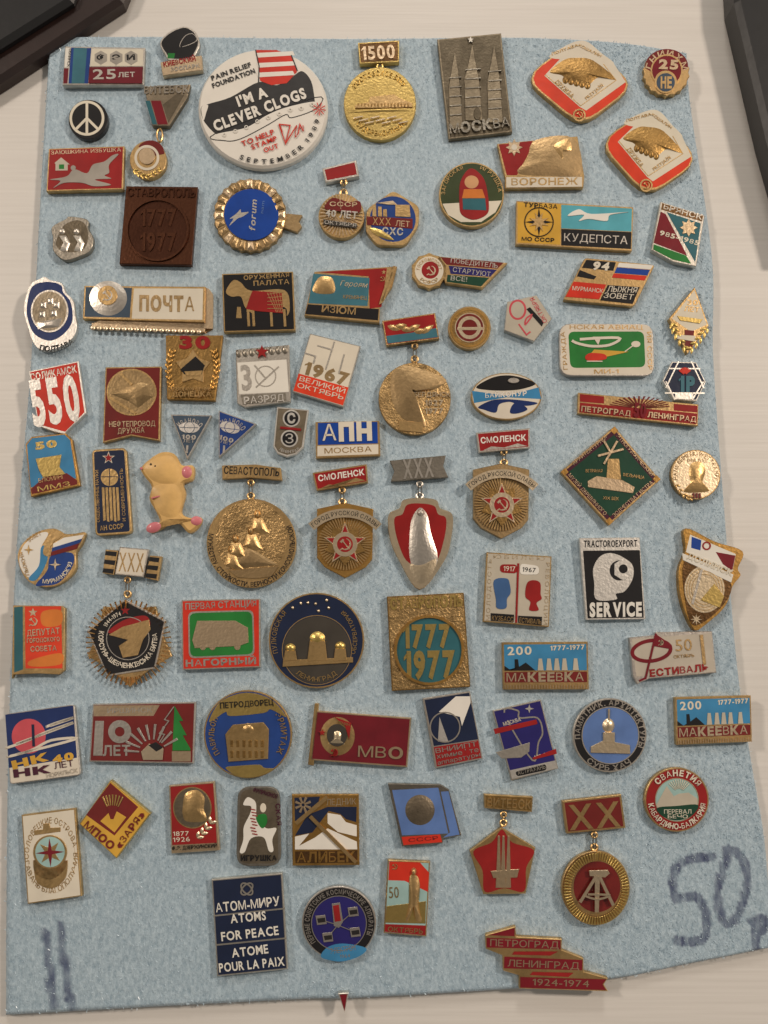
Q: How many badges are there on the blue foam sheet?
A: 85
